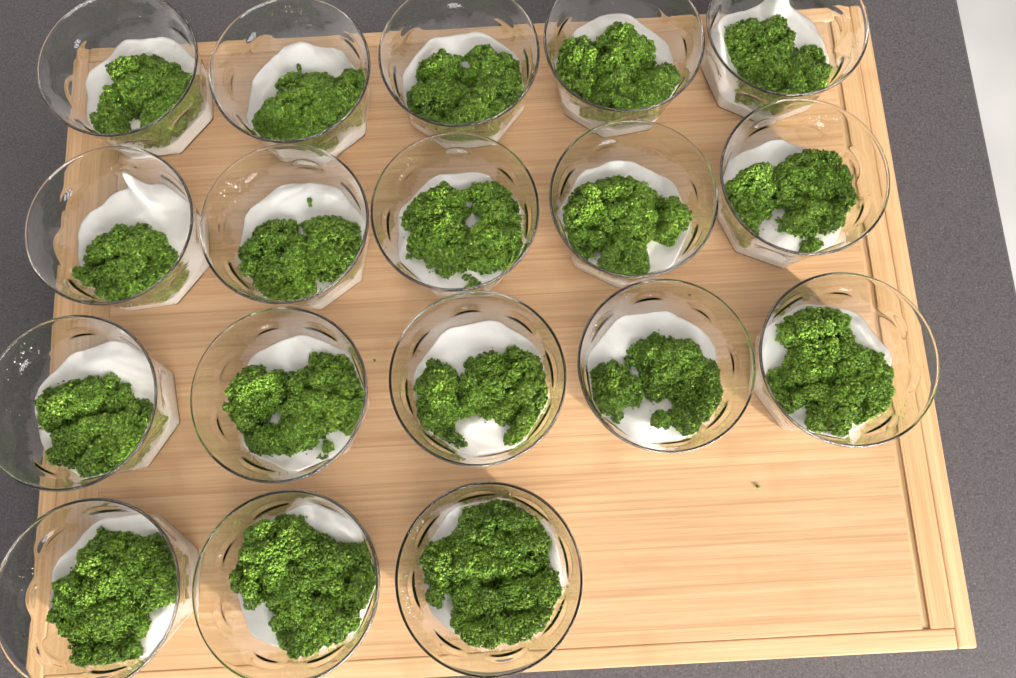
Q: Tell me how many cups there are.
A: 18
